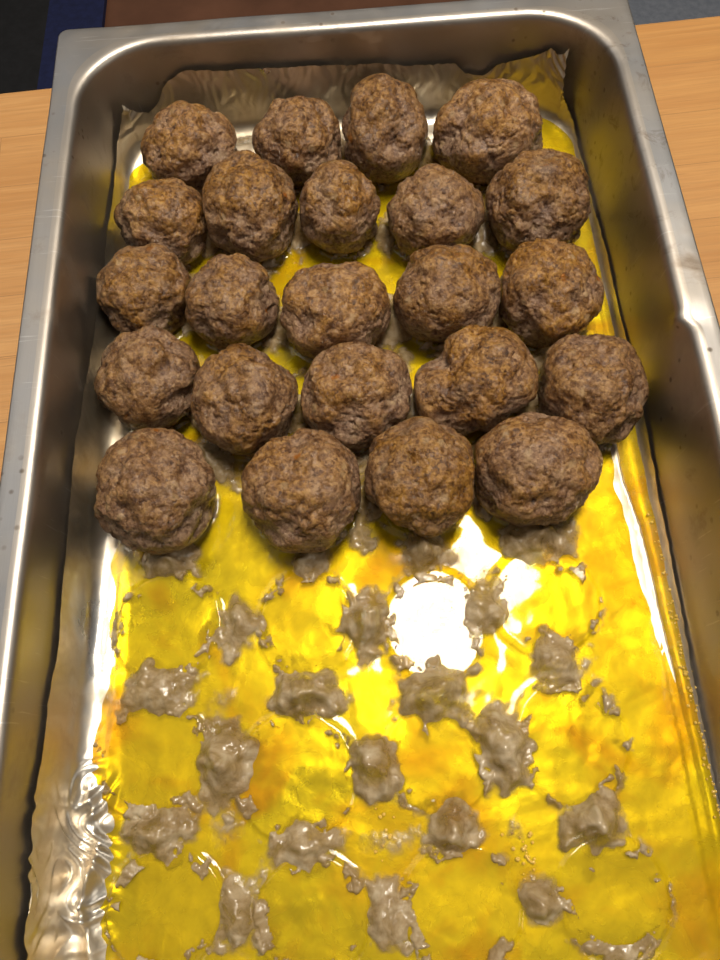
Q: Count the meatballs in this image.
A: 23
